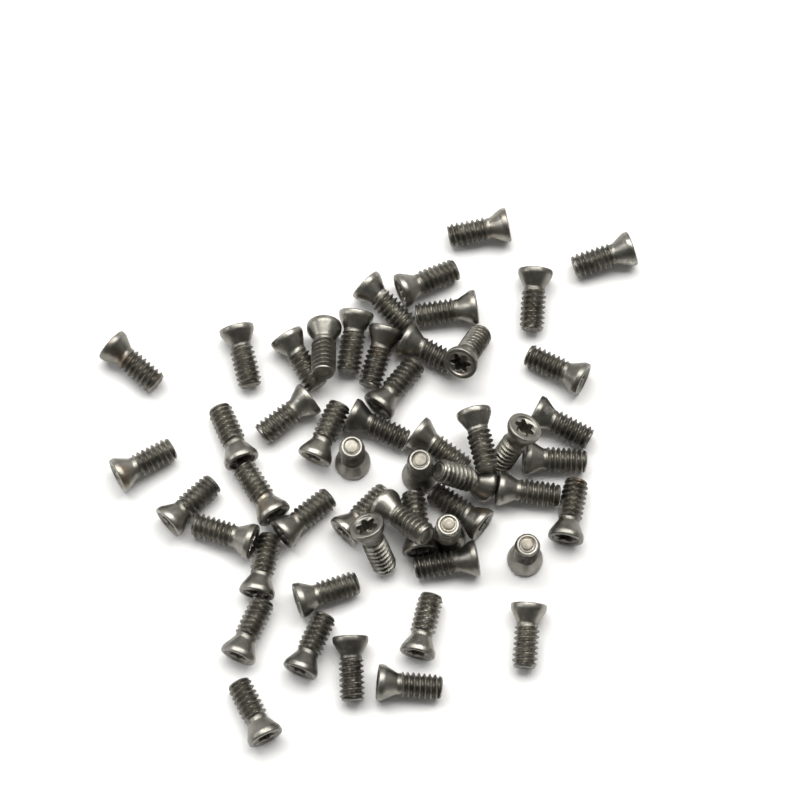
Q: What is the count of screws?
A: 52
